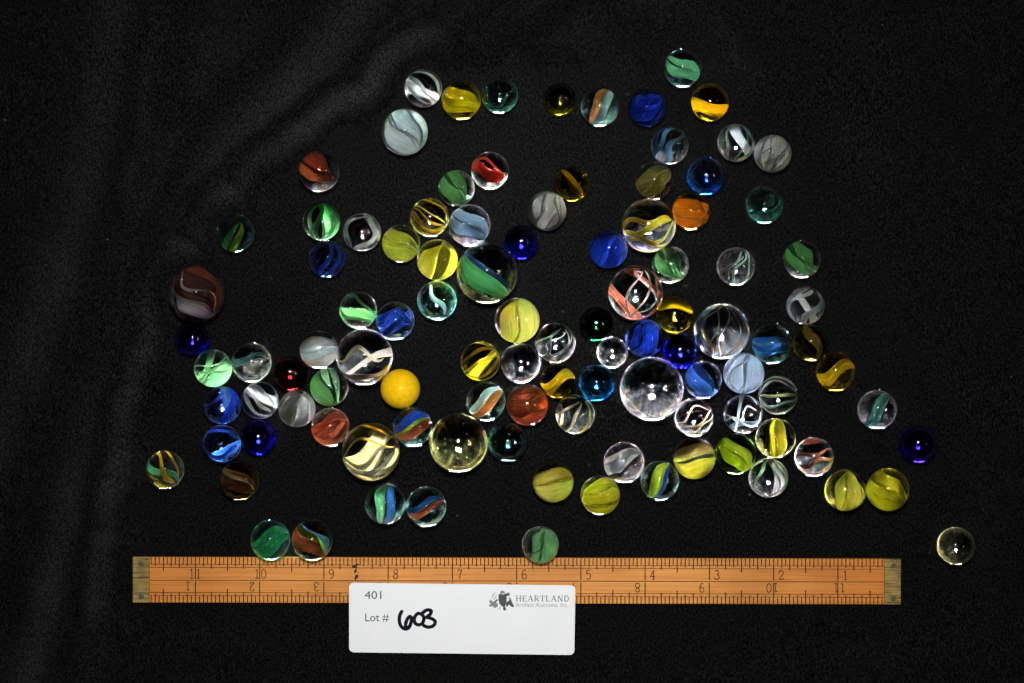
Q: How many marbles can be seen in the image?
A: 105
